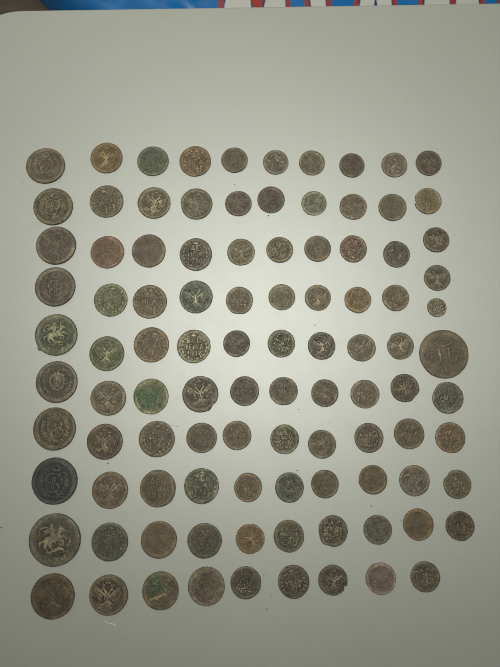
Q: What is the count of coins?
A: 100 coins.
